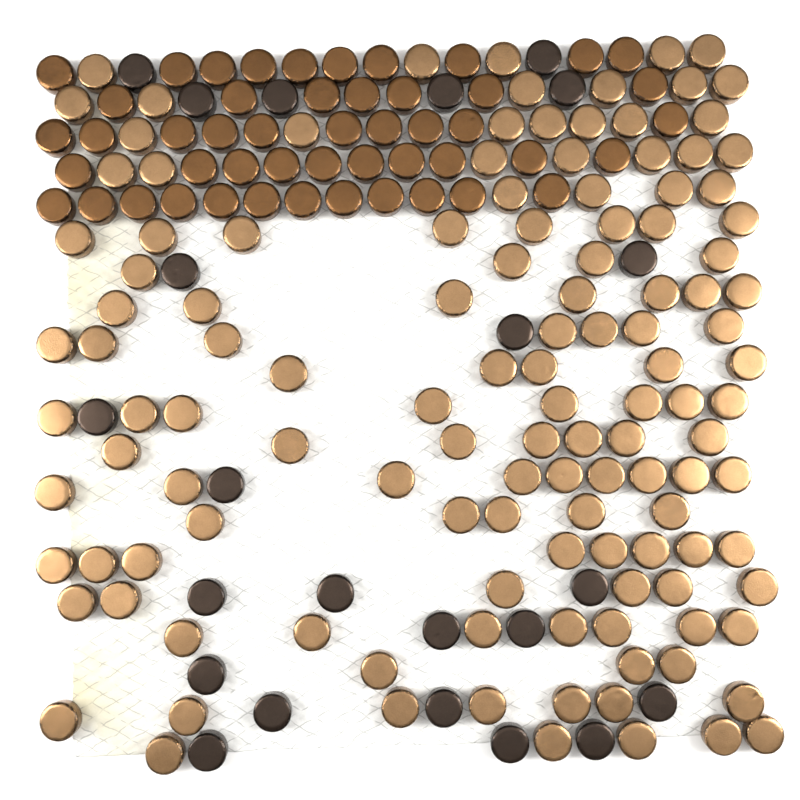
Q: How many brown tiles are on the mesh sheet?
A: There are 49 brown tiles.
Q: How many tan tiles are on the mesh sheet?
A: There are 125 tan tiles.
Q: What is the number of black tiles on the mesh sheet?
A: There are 23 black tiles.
